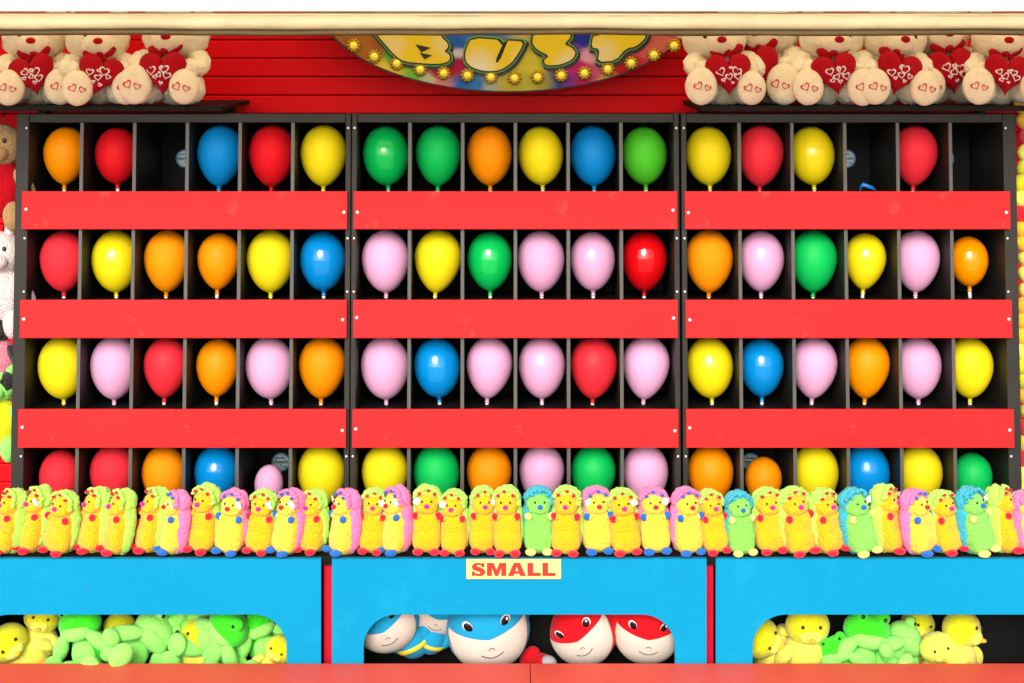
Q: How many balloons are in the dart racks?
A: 69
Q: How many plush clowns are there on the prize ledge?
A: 37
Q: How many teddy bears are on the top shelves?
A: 9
